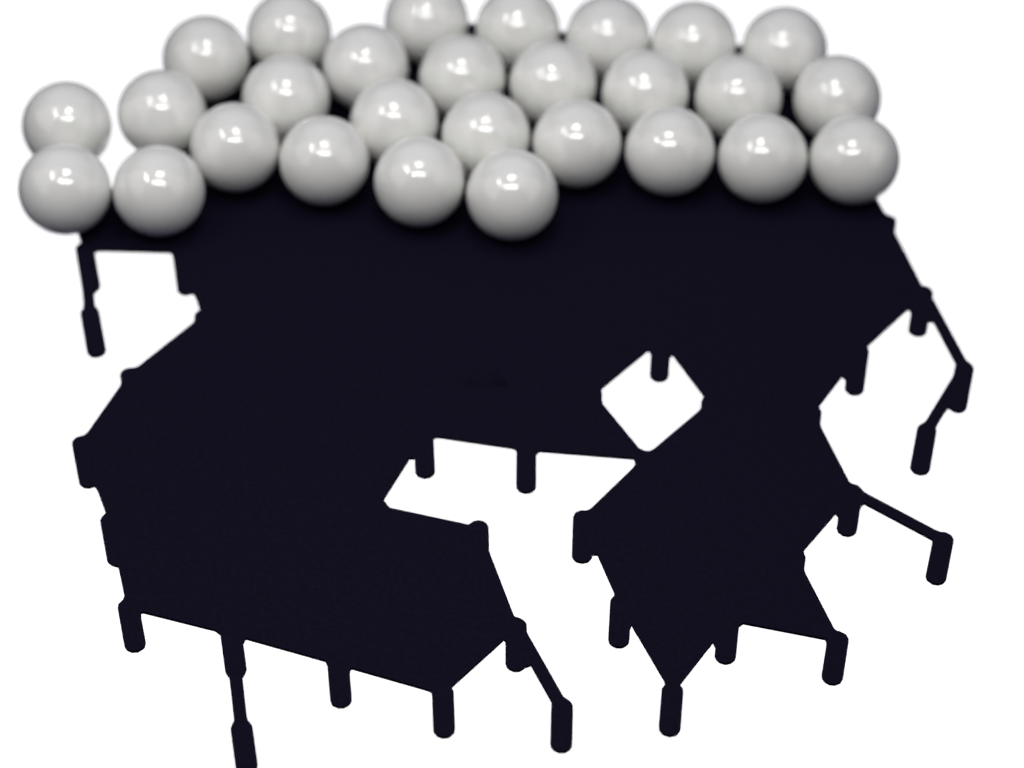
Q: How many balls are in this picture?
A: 28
